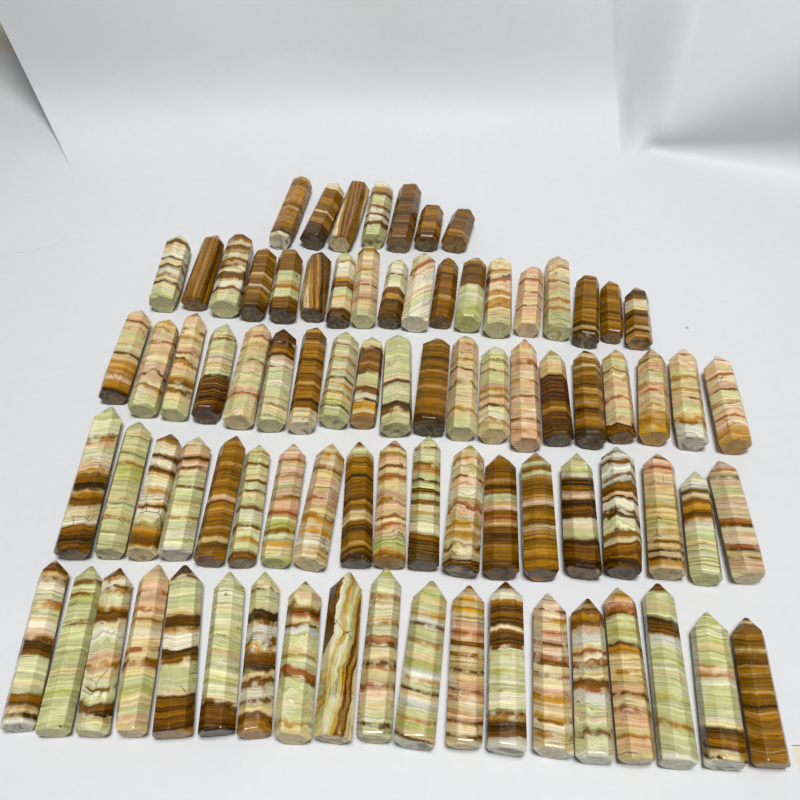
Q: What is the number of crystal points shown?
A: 83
